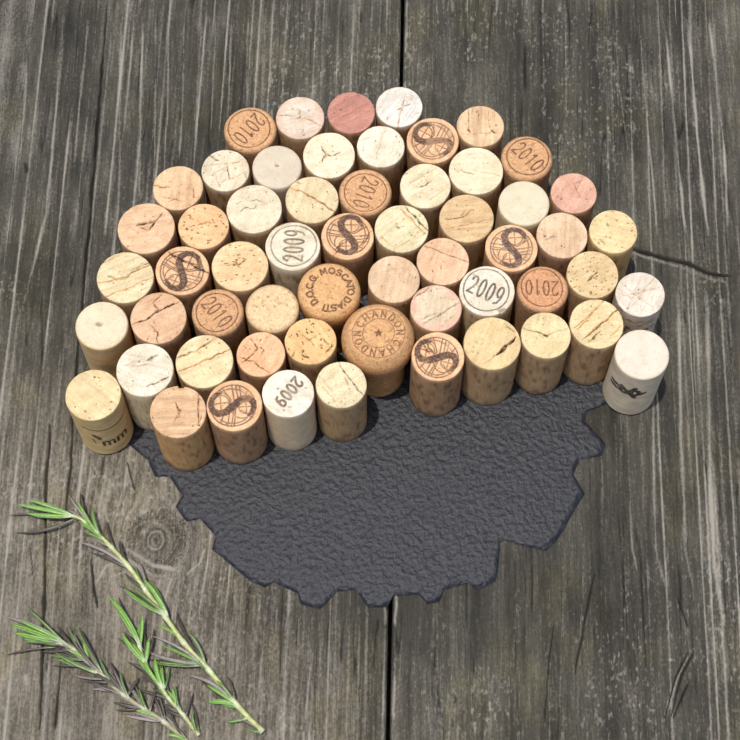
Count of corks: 58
